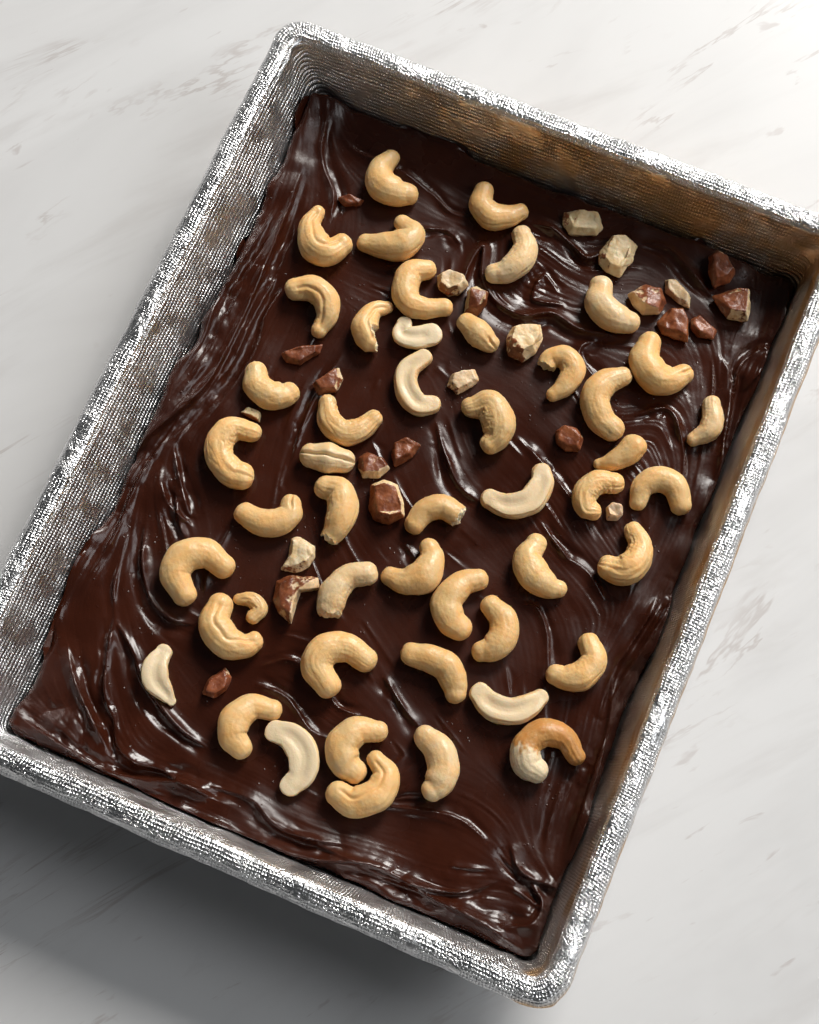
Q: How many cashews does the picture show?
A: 48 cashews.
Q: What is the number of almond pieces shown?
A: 24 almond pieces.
